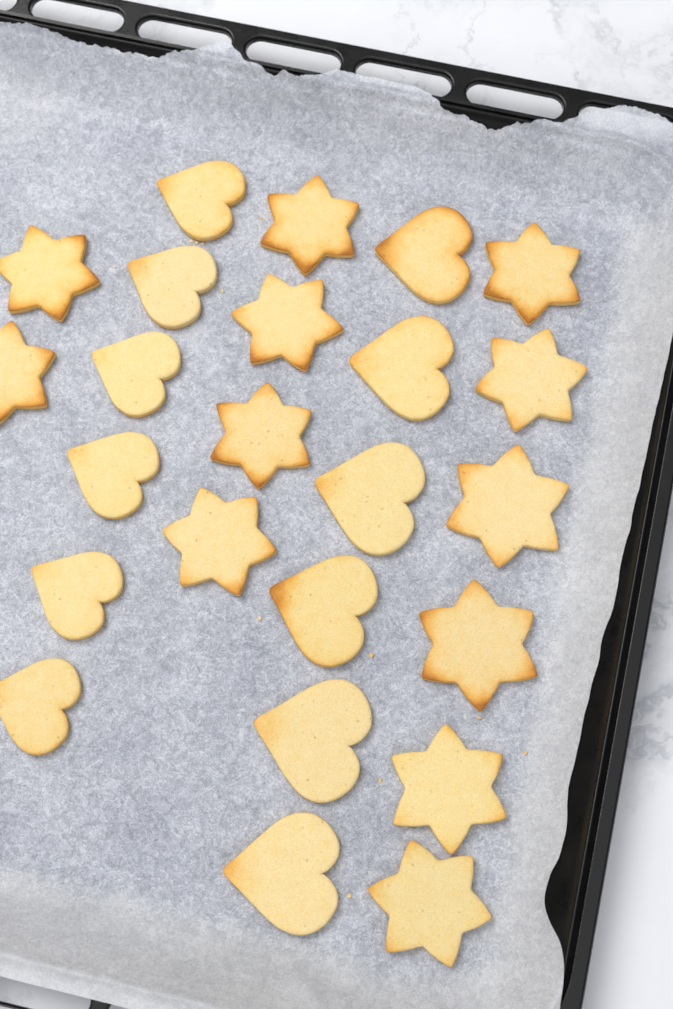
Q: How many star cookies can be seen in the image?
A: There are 12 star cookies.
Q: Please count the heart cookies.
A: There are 12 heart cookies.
